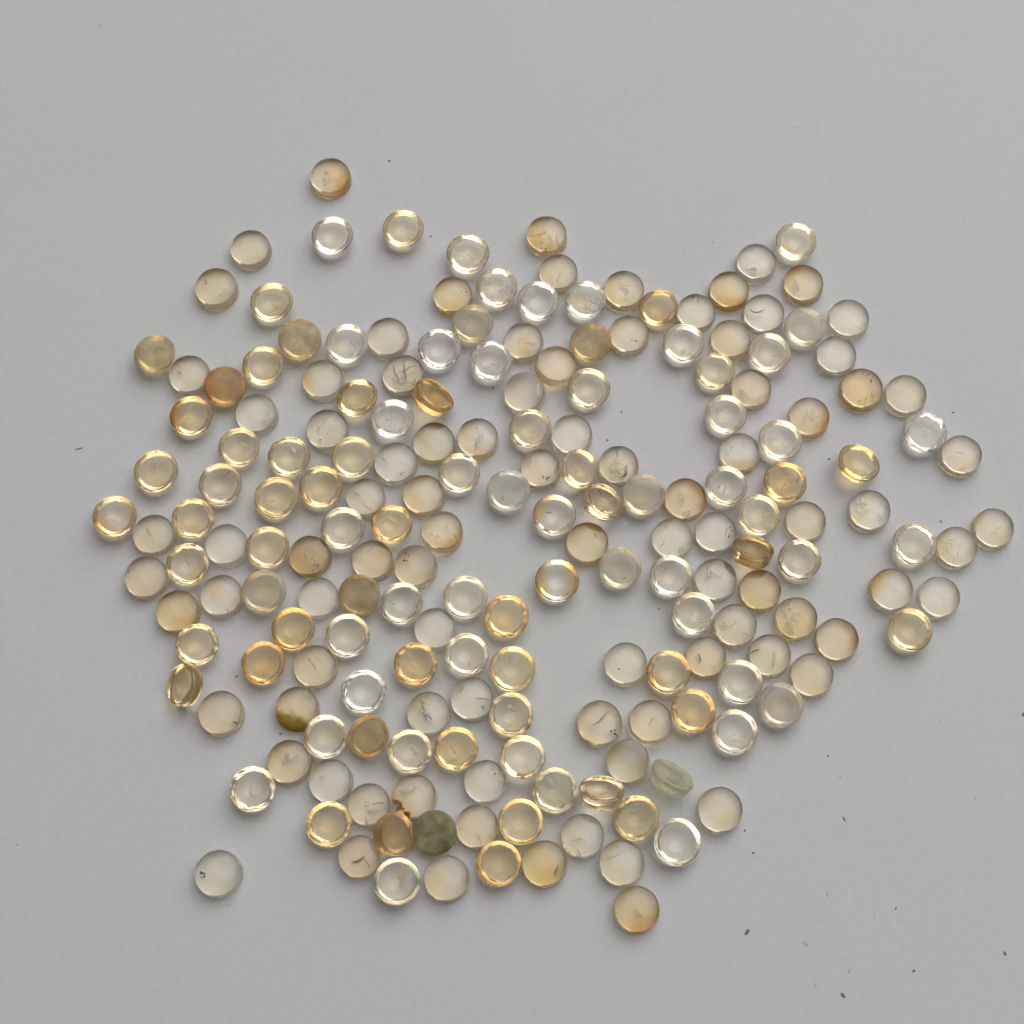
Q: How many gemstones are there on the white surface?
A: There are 190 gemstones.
